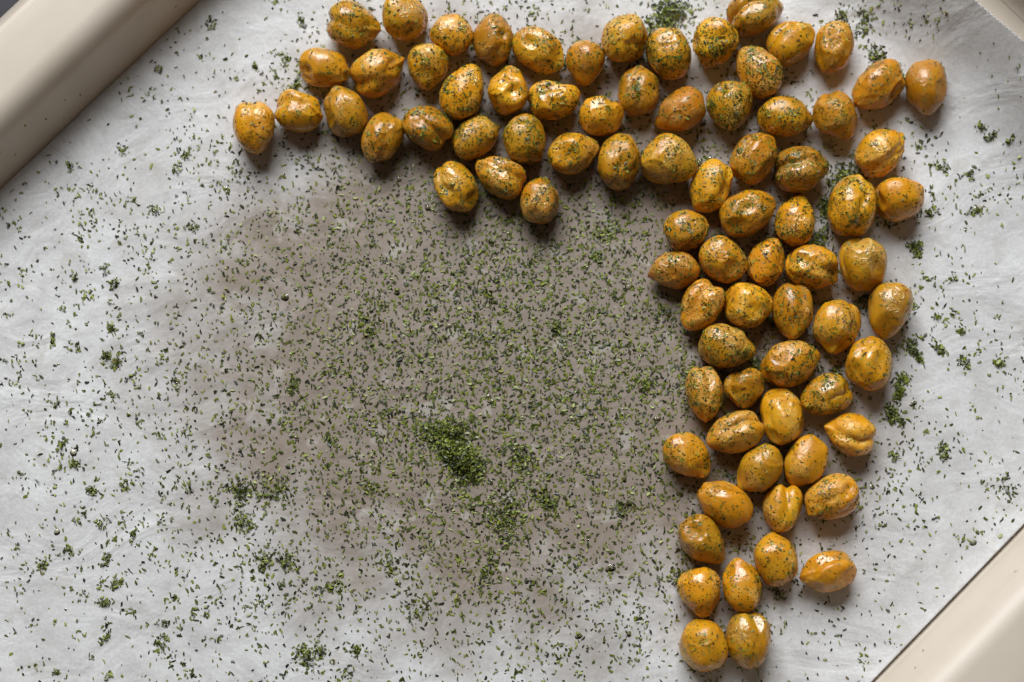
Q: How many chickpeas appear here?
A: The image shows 81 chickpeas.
